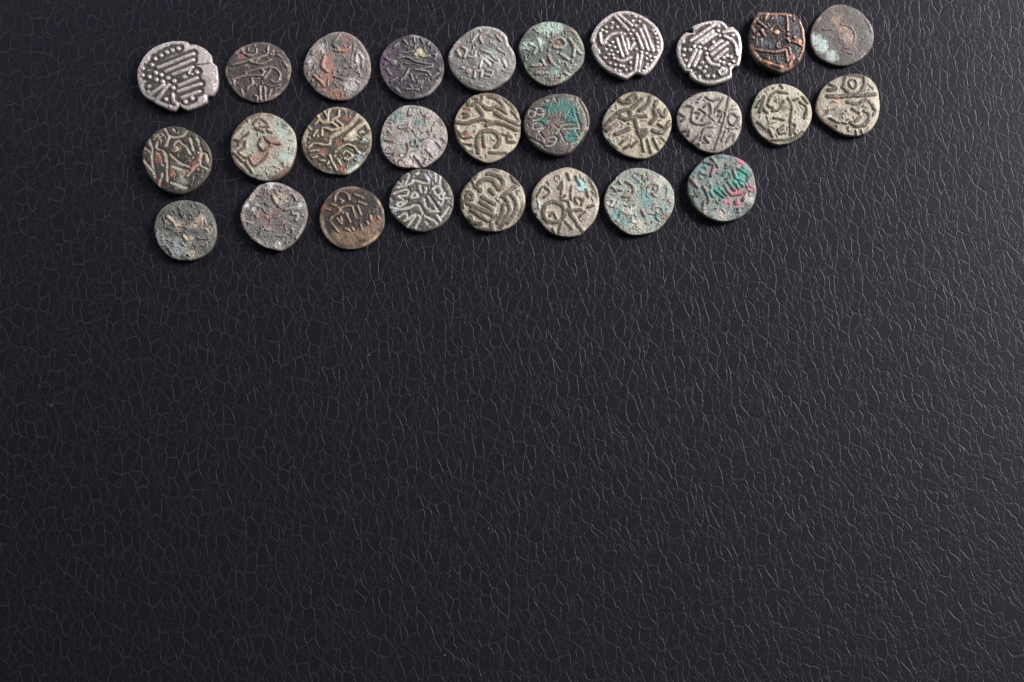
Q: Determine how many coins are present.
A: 28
